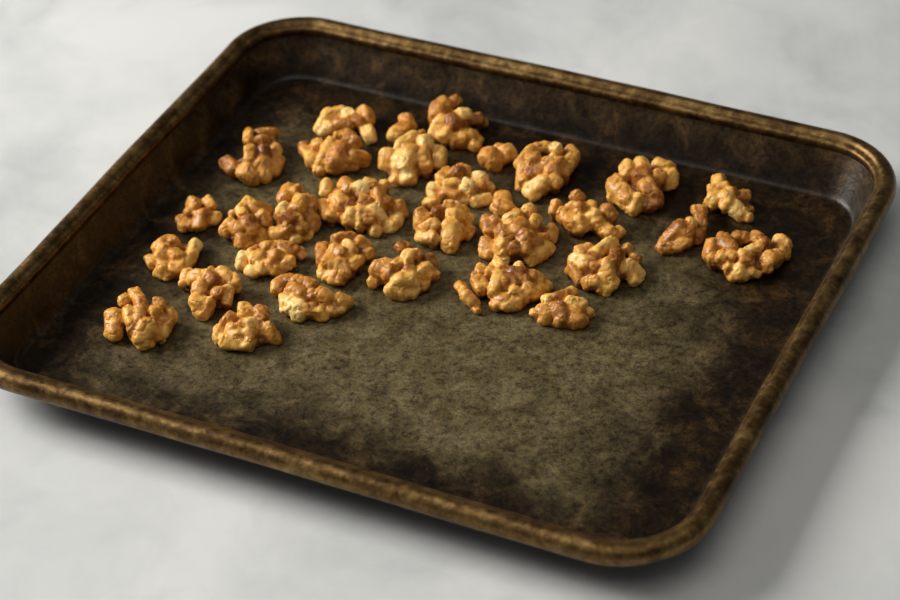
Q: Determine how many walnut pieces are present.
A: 33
